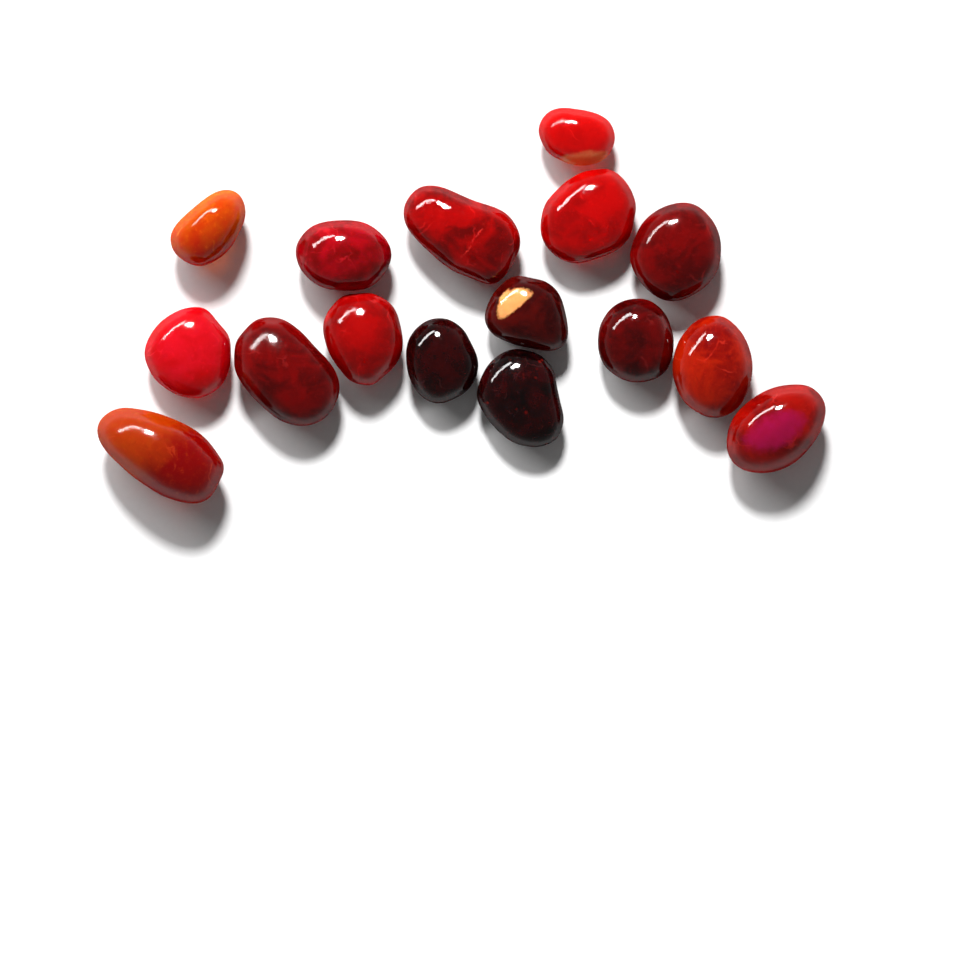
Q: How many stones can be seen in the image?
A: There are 16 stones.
